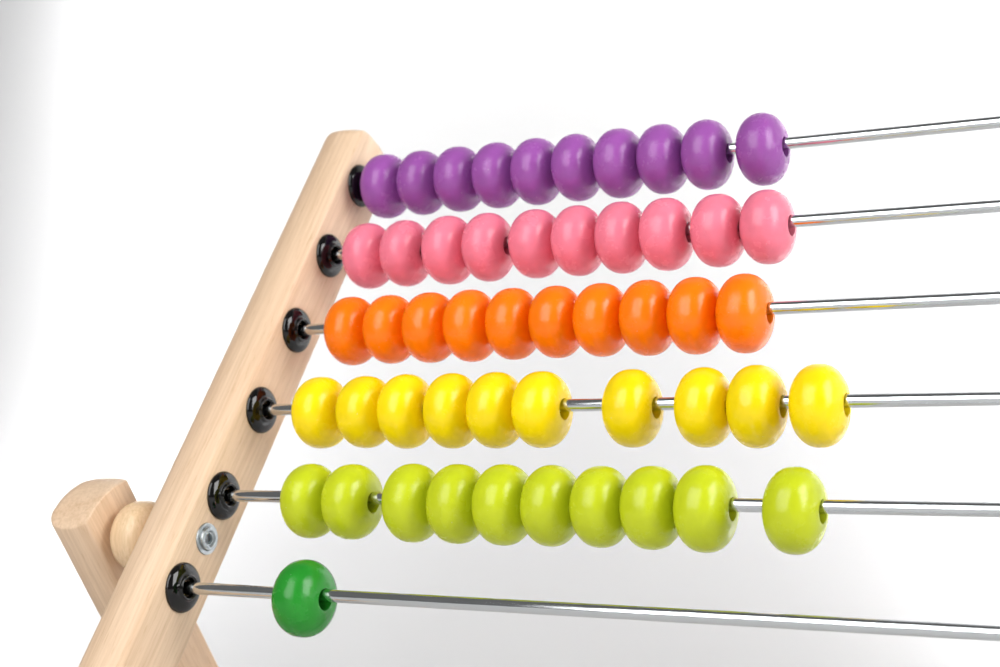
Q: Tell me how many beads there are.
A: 51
